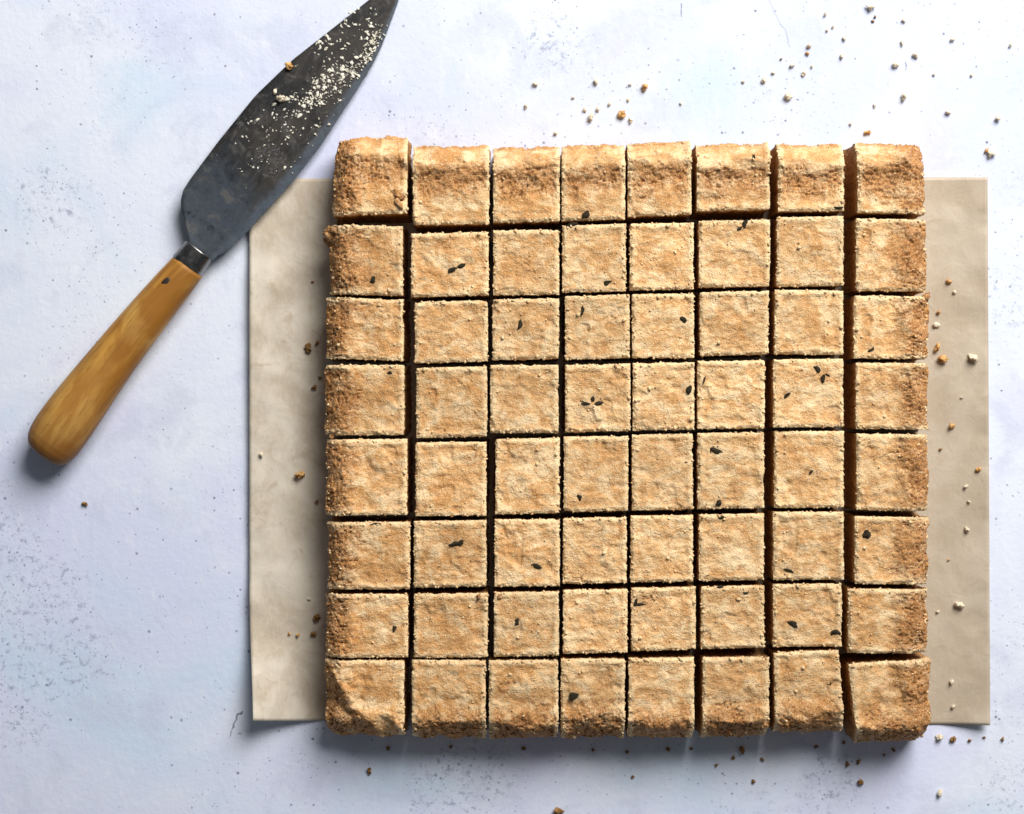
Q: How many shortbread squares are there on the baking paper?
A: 64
